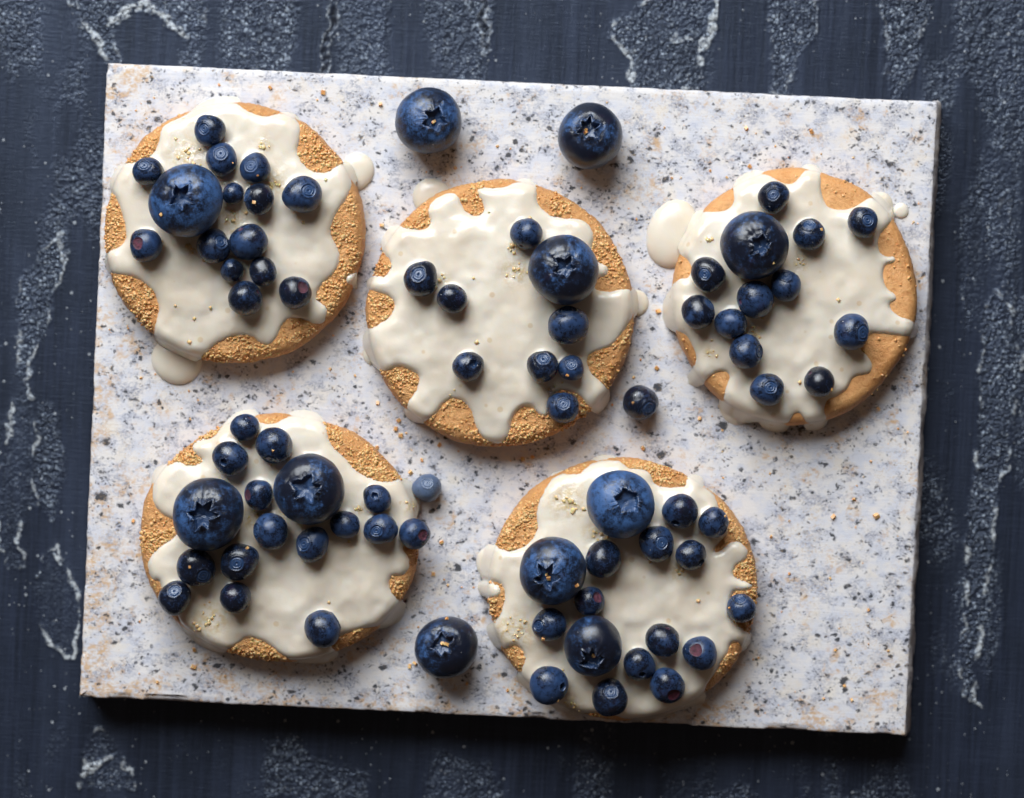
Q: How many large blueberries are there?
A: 11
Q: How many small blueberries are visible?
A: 65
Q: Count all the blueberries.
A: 76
